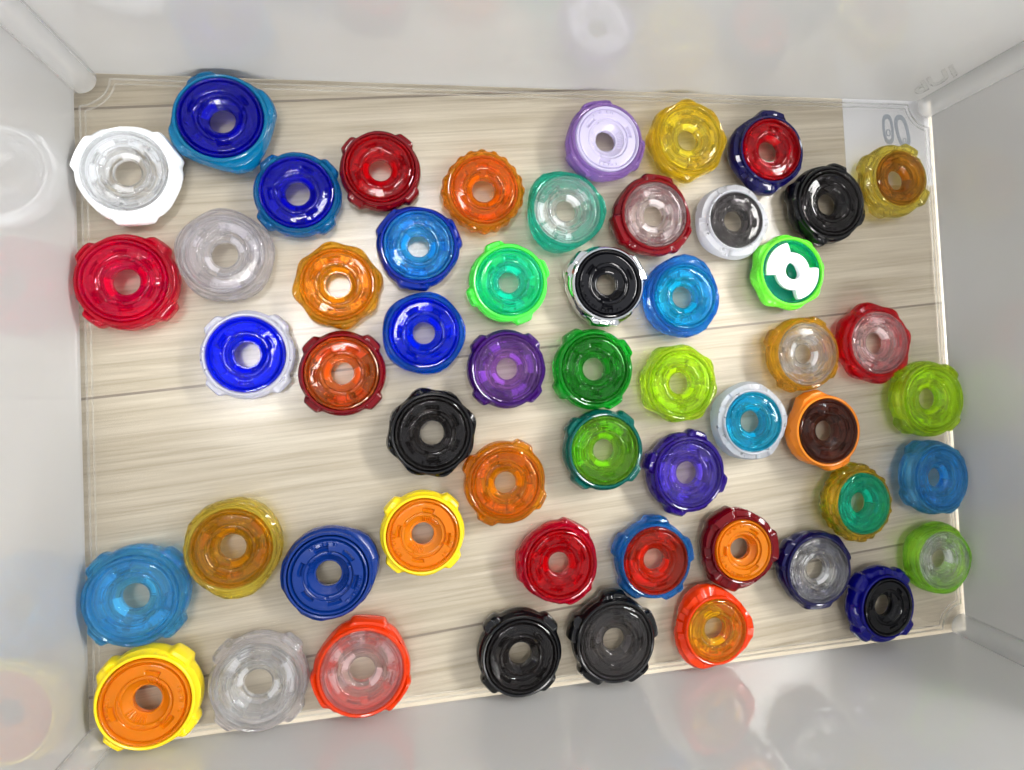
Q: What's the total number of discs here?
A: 54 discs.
